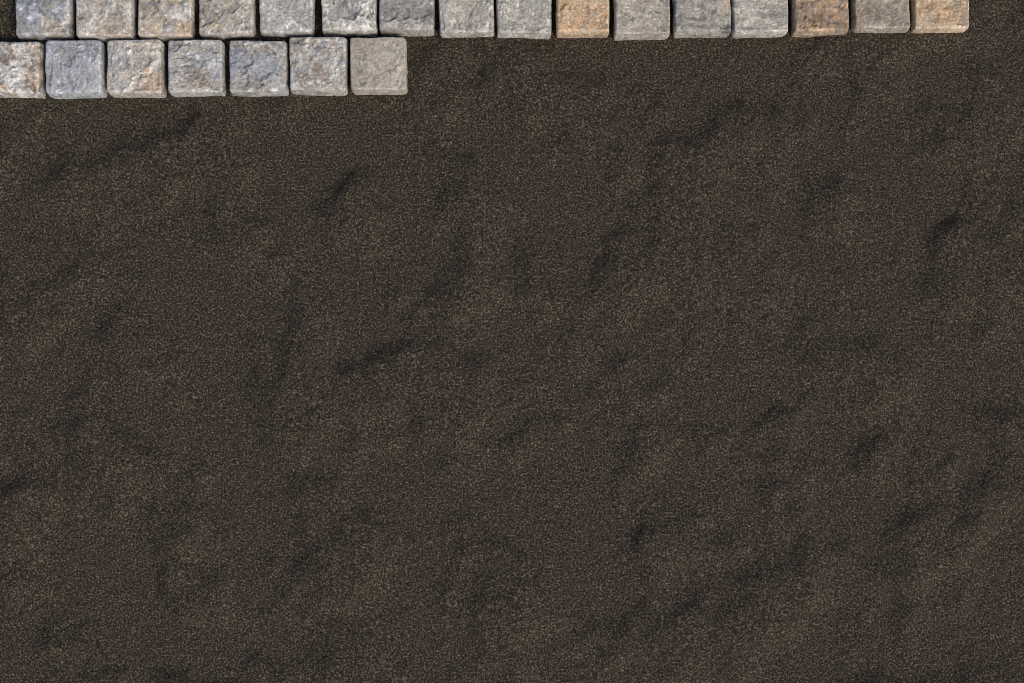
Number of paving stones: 23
